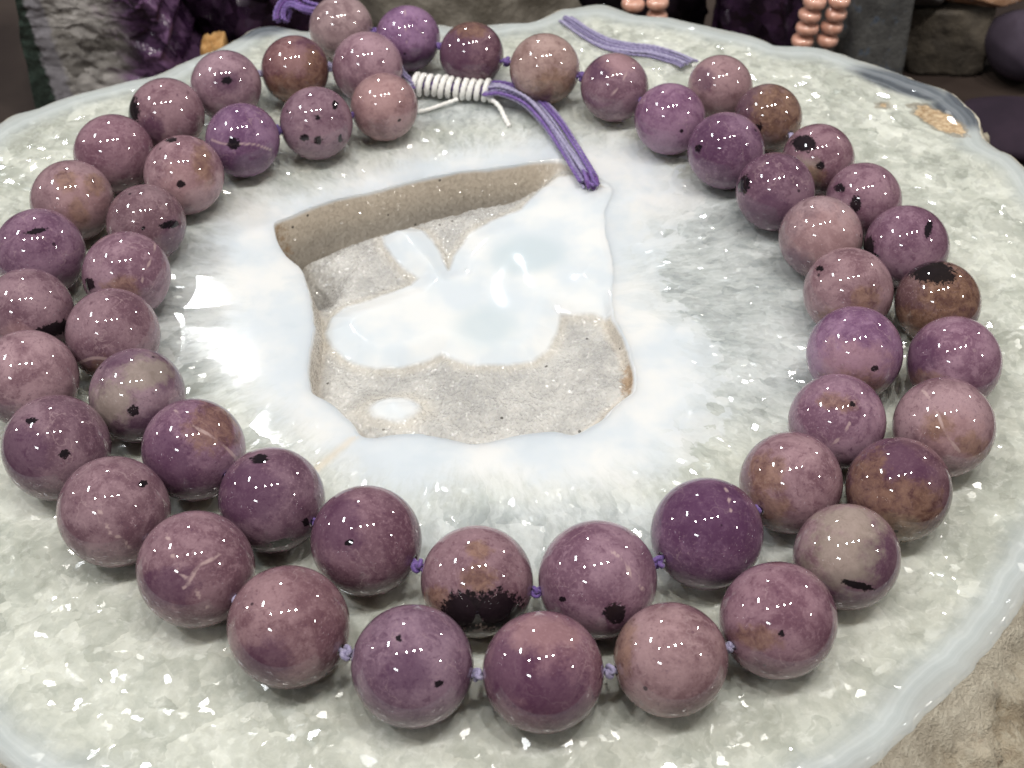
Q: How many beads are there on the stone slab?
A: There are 54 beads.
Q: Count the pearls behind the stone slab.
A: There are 11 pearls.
